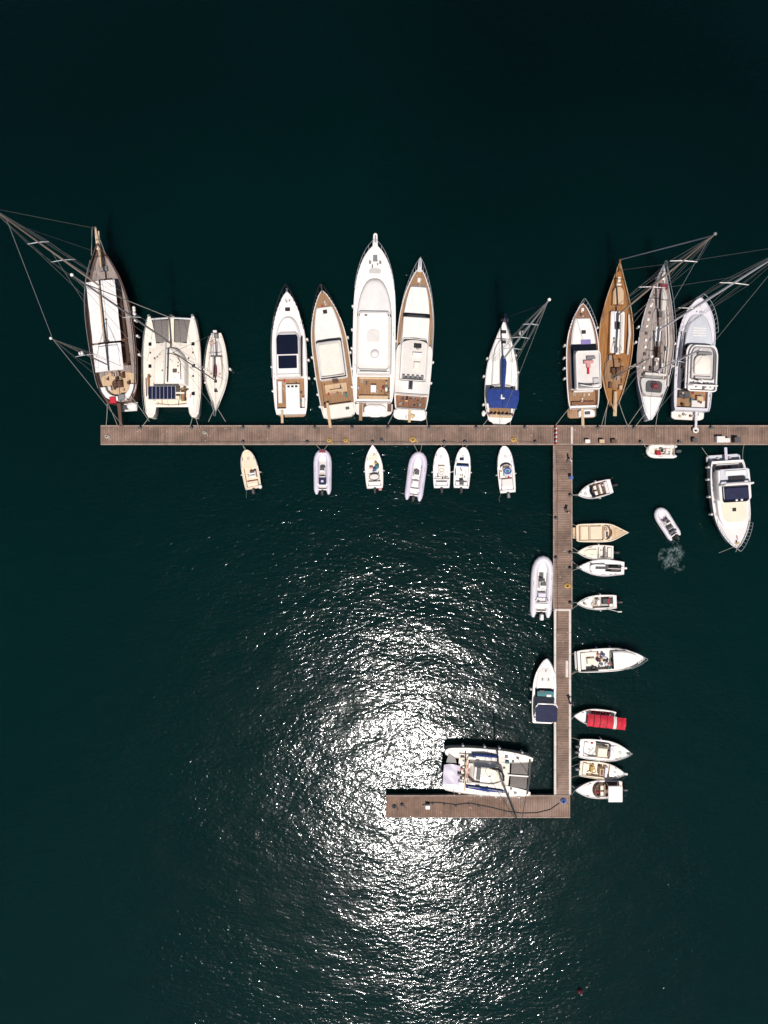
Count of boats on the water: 35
